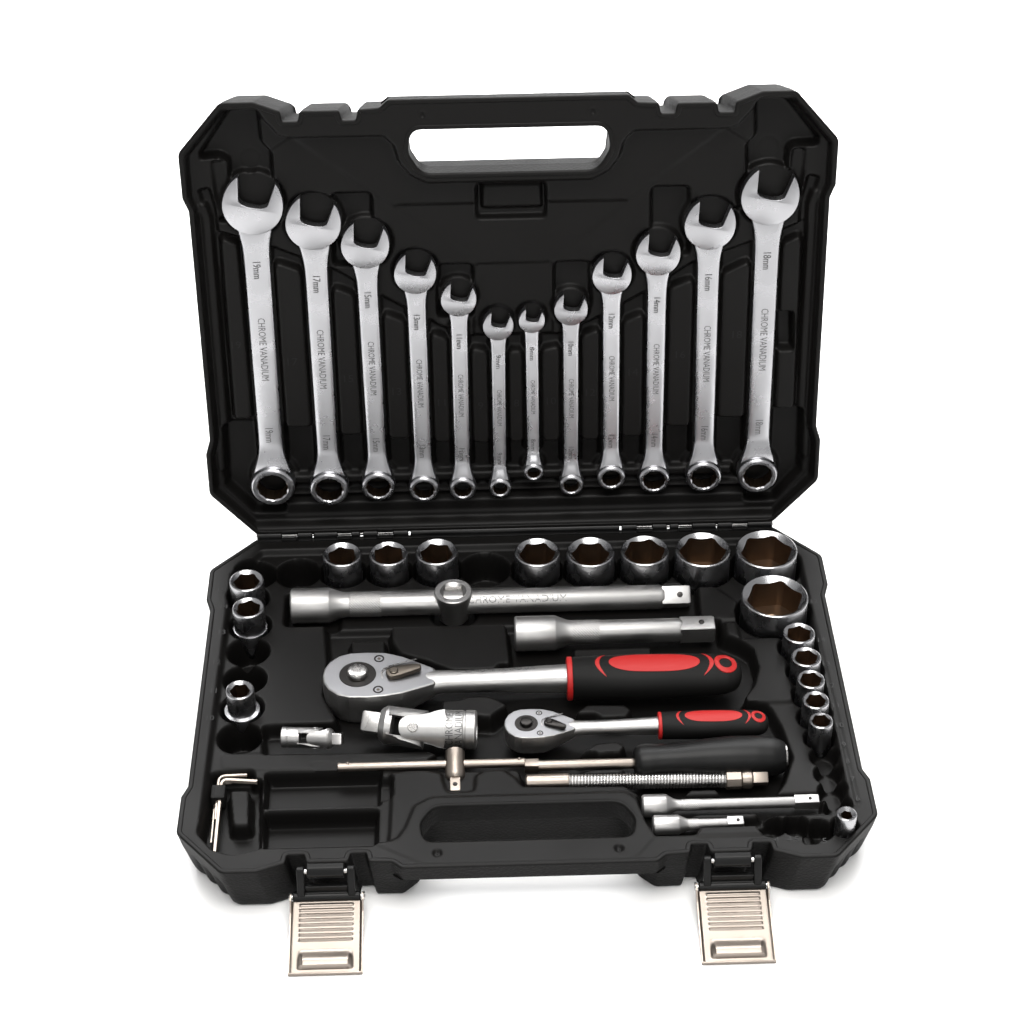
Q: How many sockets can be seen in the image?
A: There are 18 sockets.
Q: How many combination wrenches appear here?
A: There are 12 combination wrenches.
